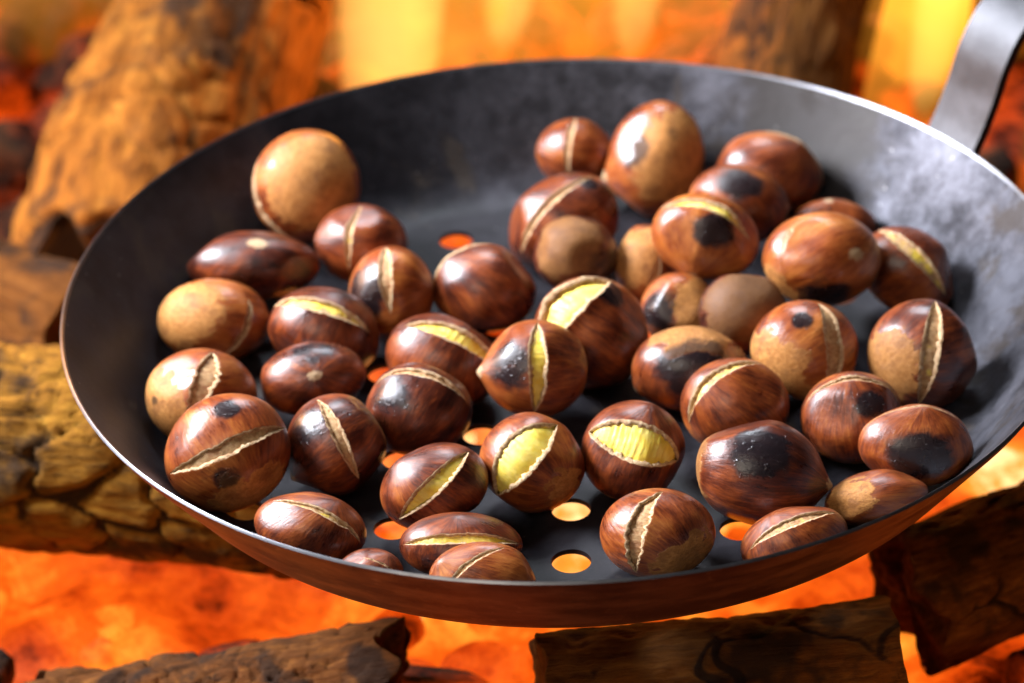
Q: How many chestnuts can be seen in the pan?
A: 45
